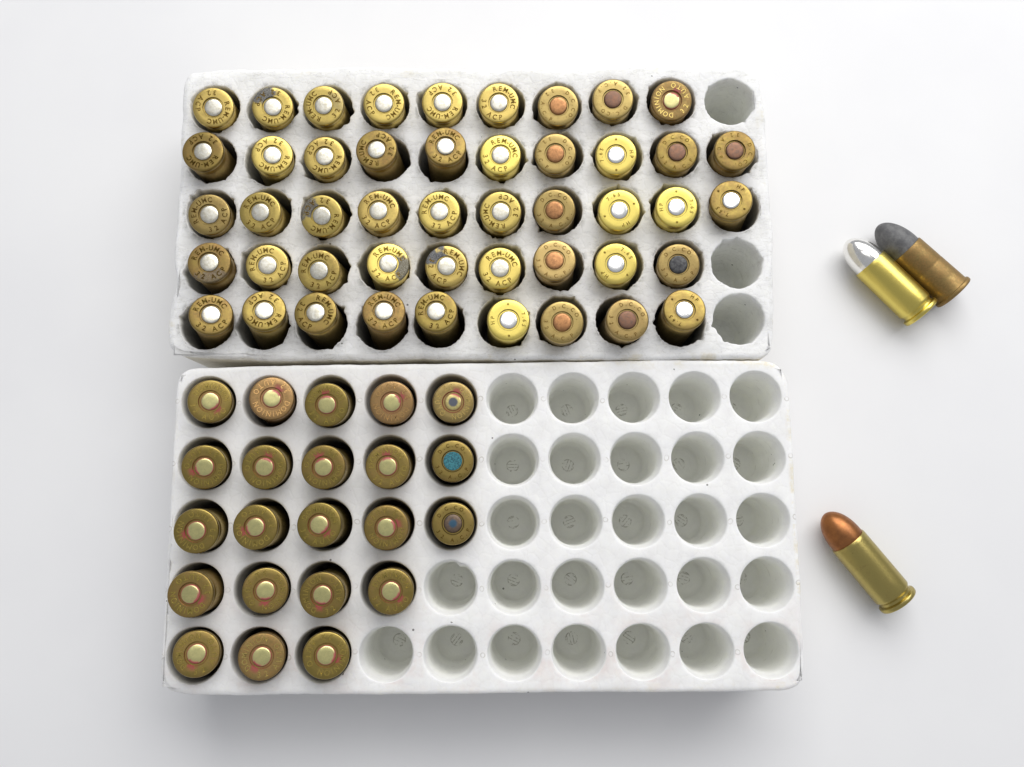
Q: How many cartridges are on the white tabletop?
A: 72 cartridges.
